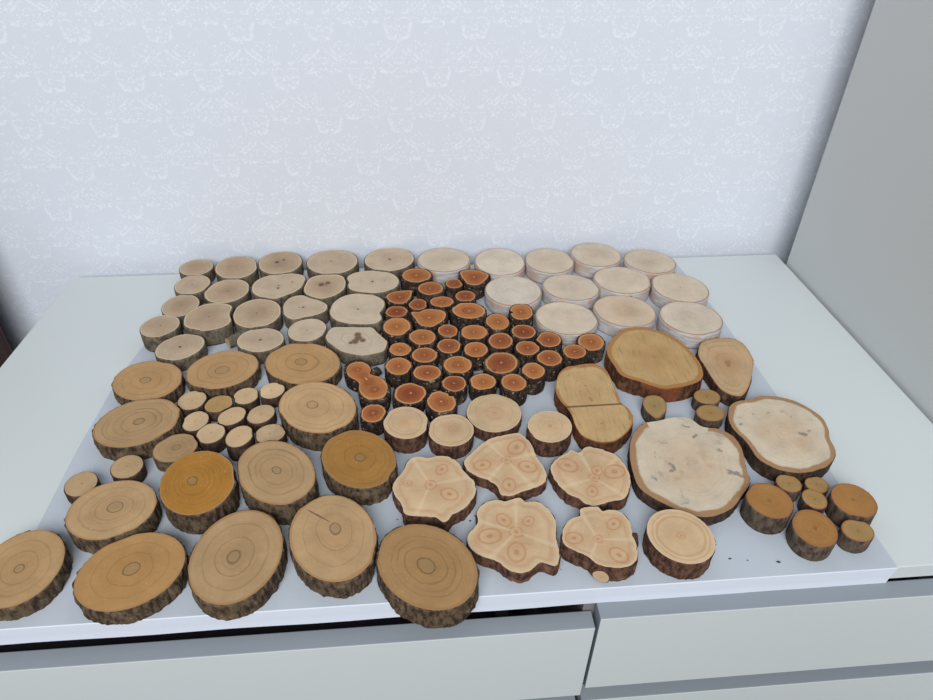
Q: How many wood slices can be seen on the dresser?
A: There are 124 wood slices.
